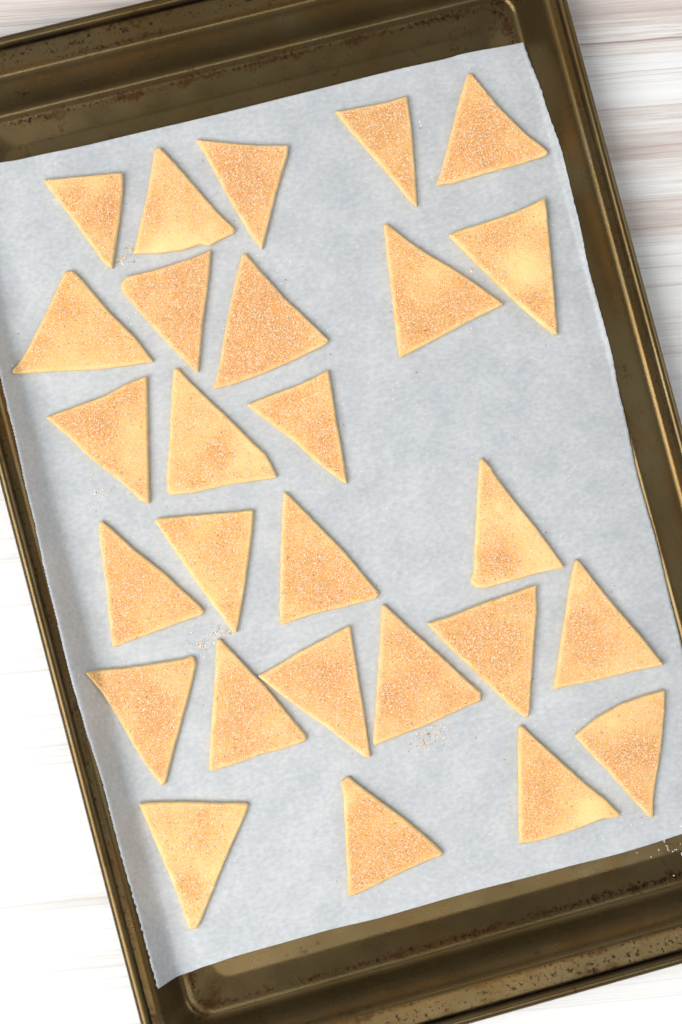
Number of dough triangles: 27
